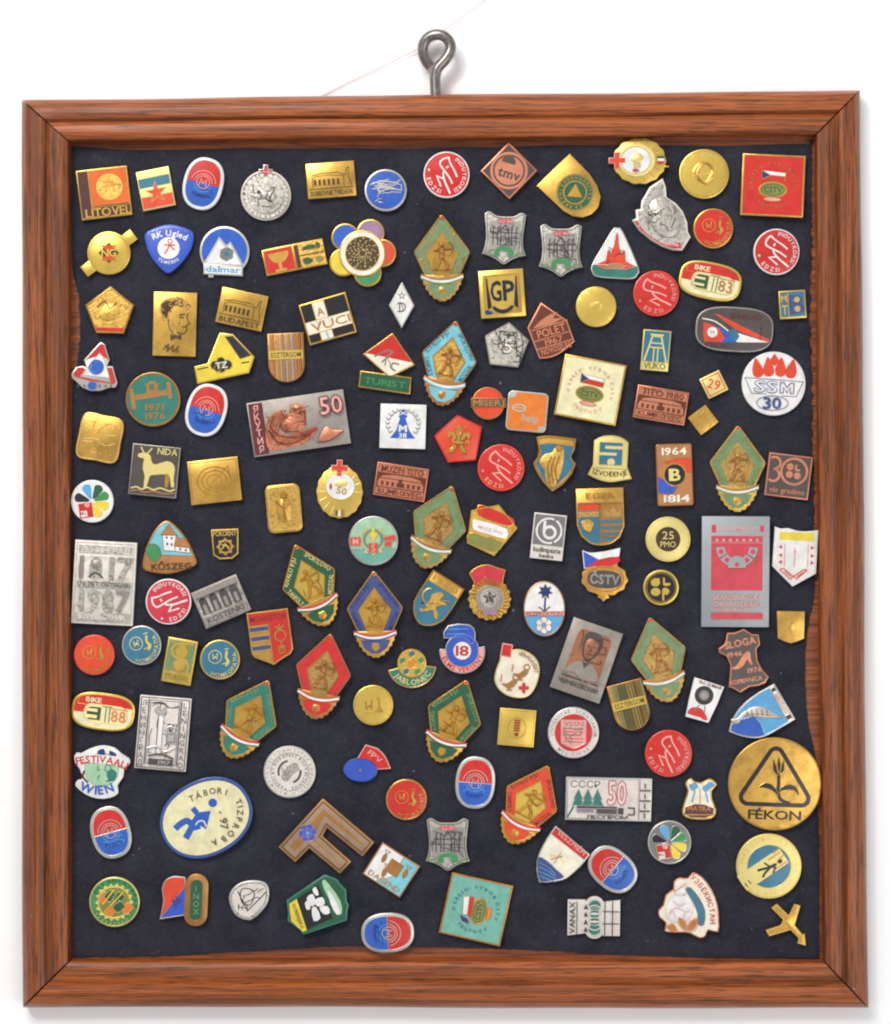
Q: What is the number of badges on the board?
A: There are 139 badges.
